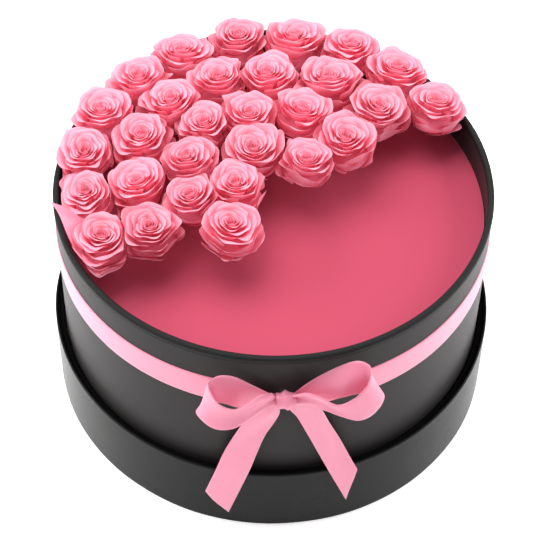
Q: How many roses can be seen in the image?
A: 29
